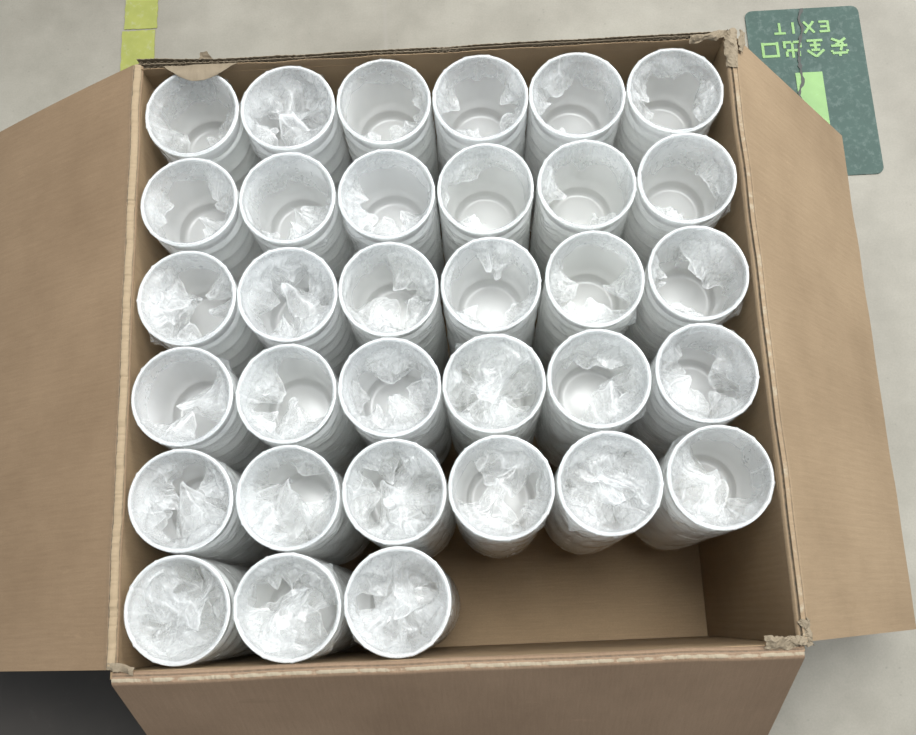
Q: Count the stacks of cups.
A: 33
